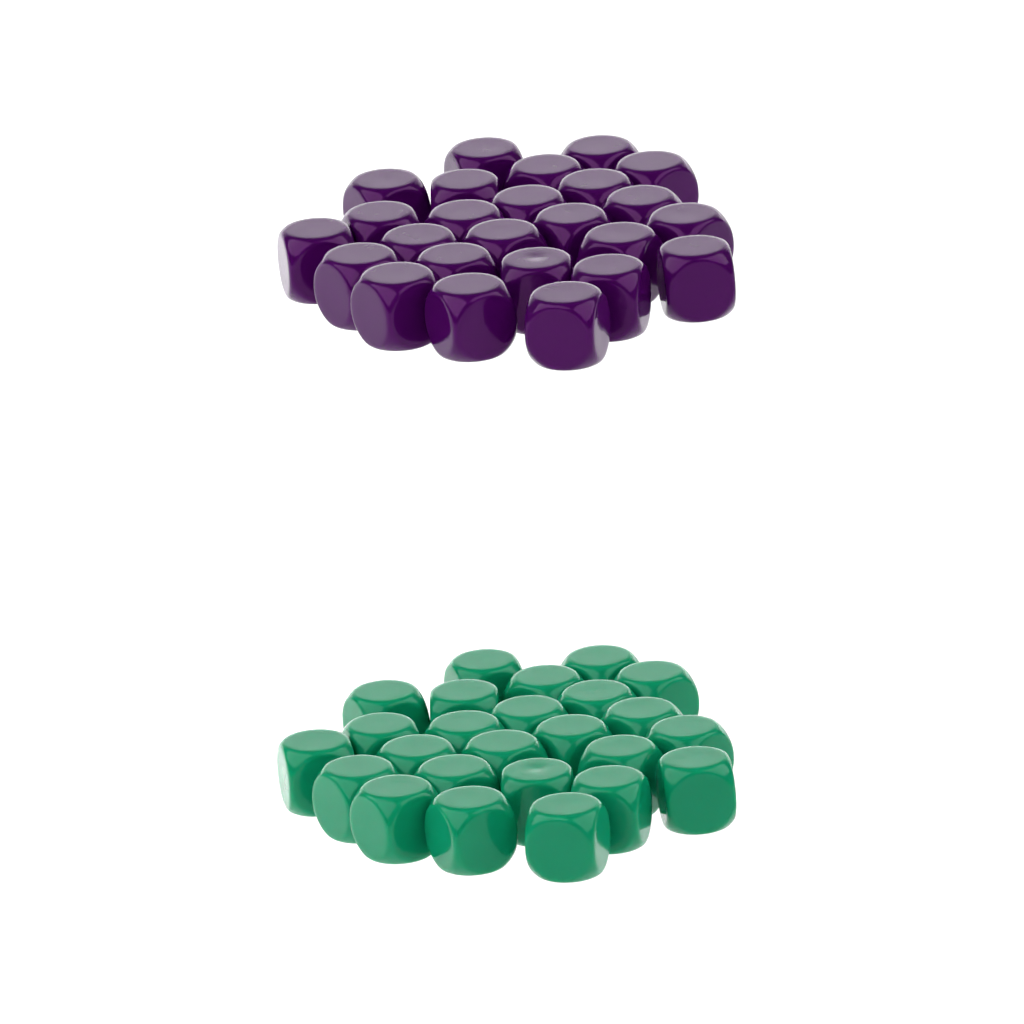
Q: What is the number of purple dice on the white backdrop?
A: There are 25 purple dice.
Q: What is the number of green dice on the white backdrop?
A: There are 25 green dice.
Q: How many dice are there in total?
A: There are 50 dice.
